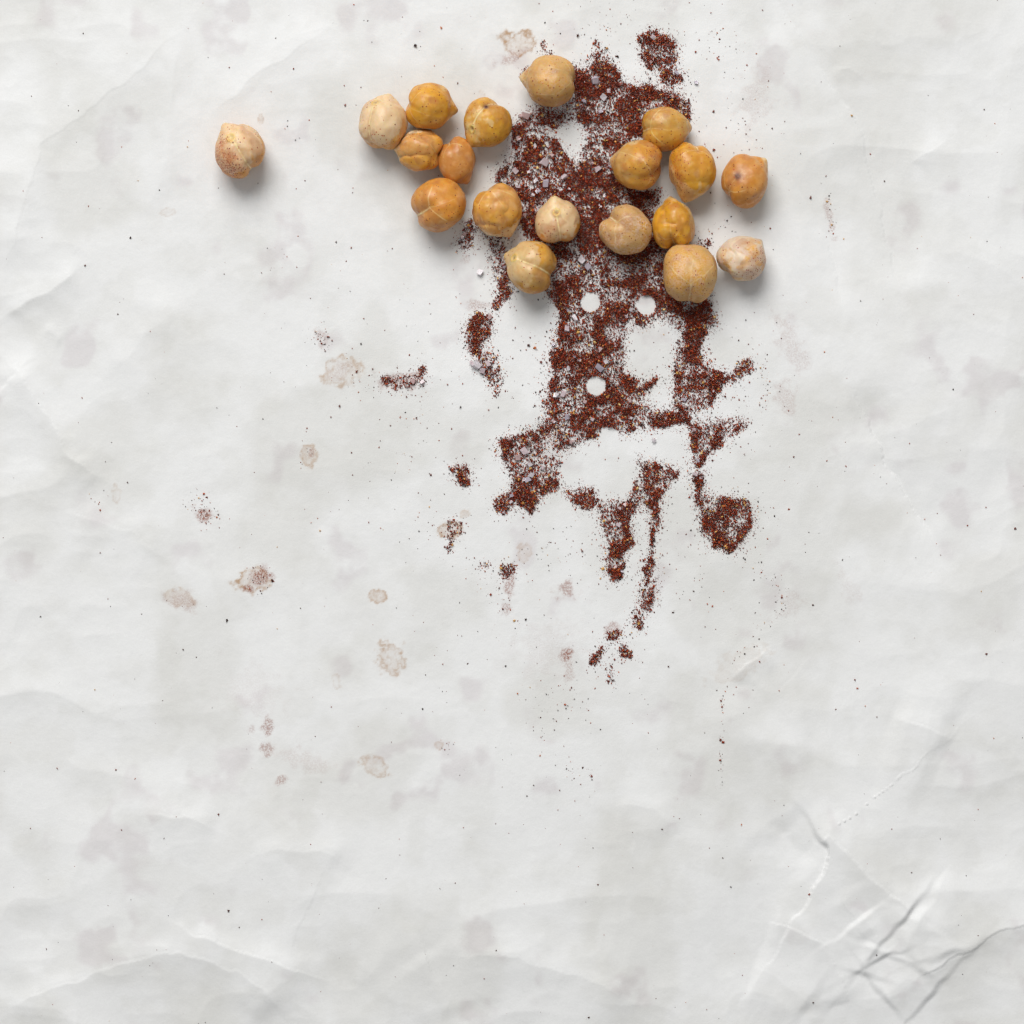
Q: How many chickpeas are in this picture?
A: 19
